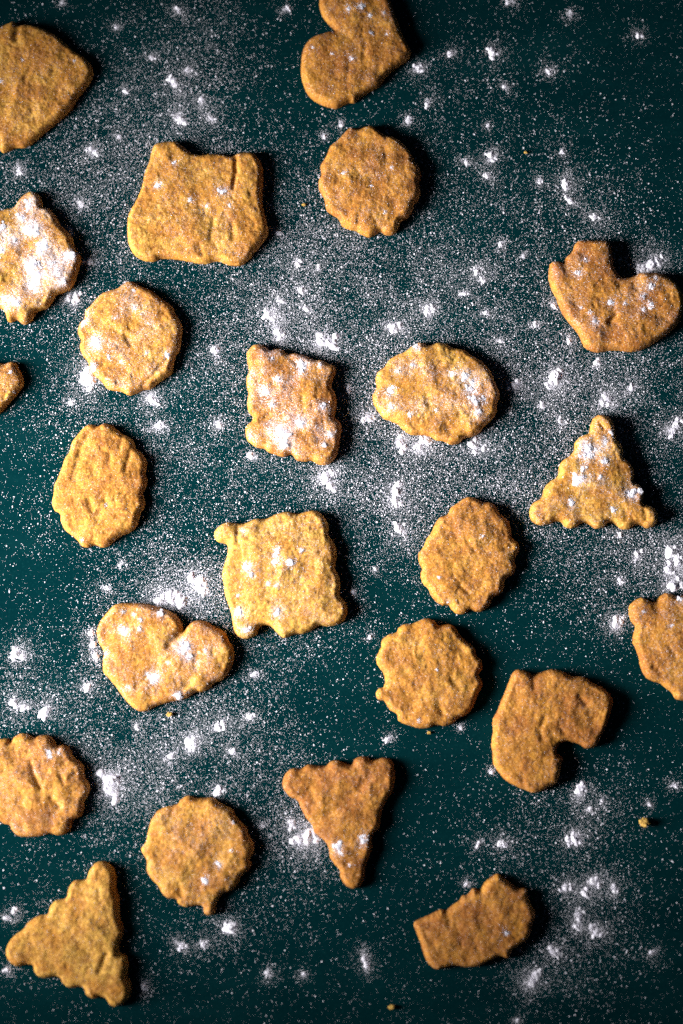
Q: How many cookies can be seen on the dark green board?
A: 23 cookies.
